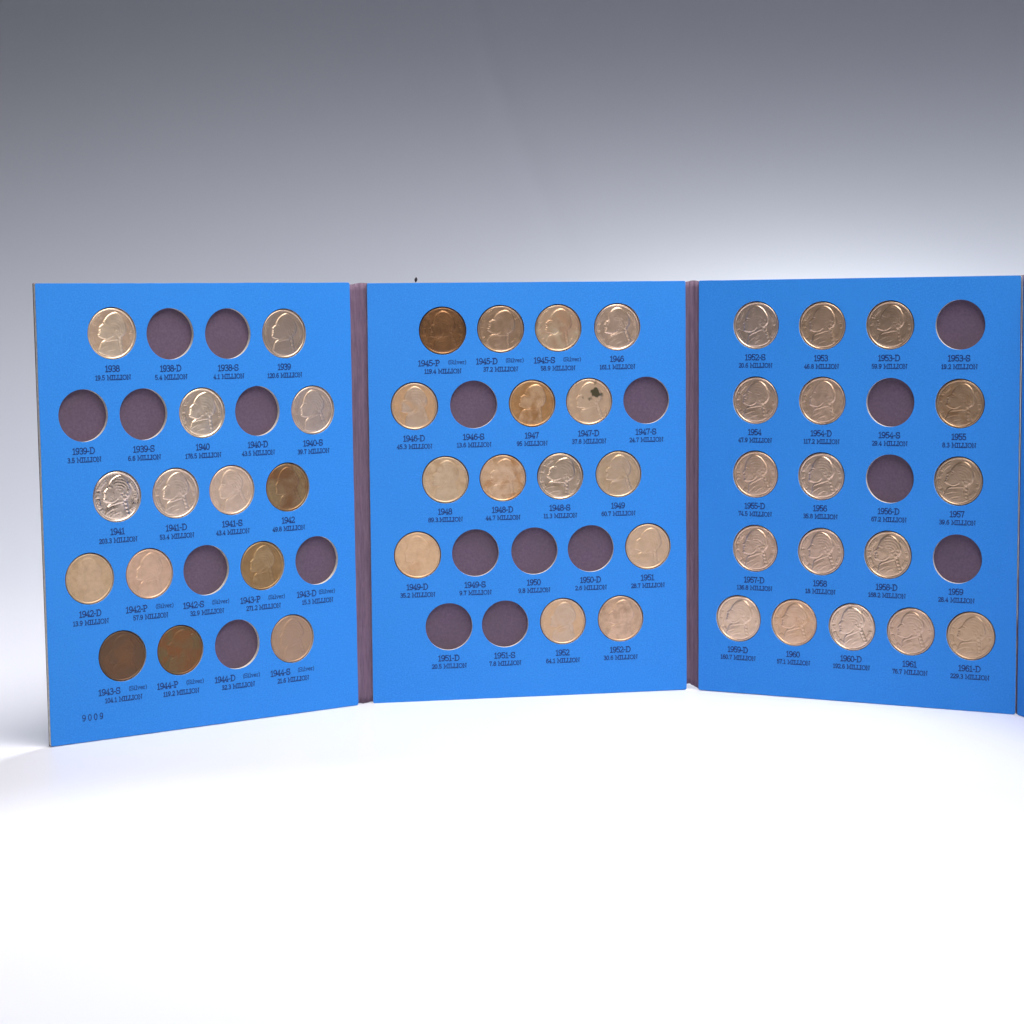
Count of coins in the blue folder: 46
